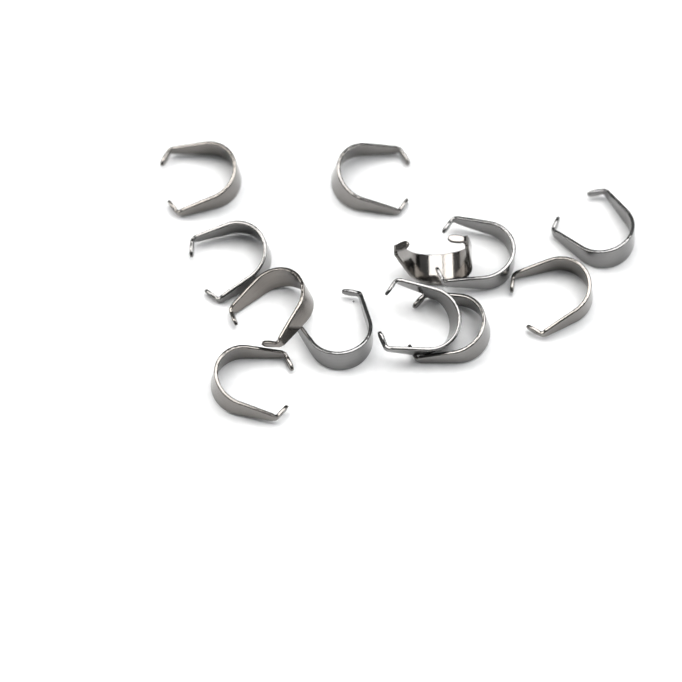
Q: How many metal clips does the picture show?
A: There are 12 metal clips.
